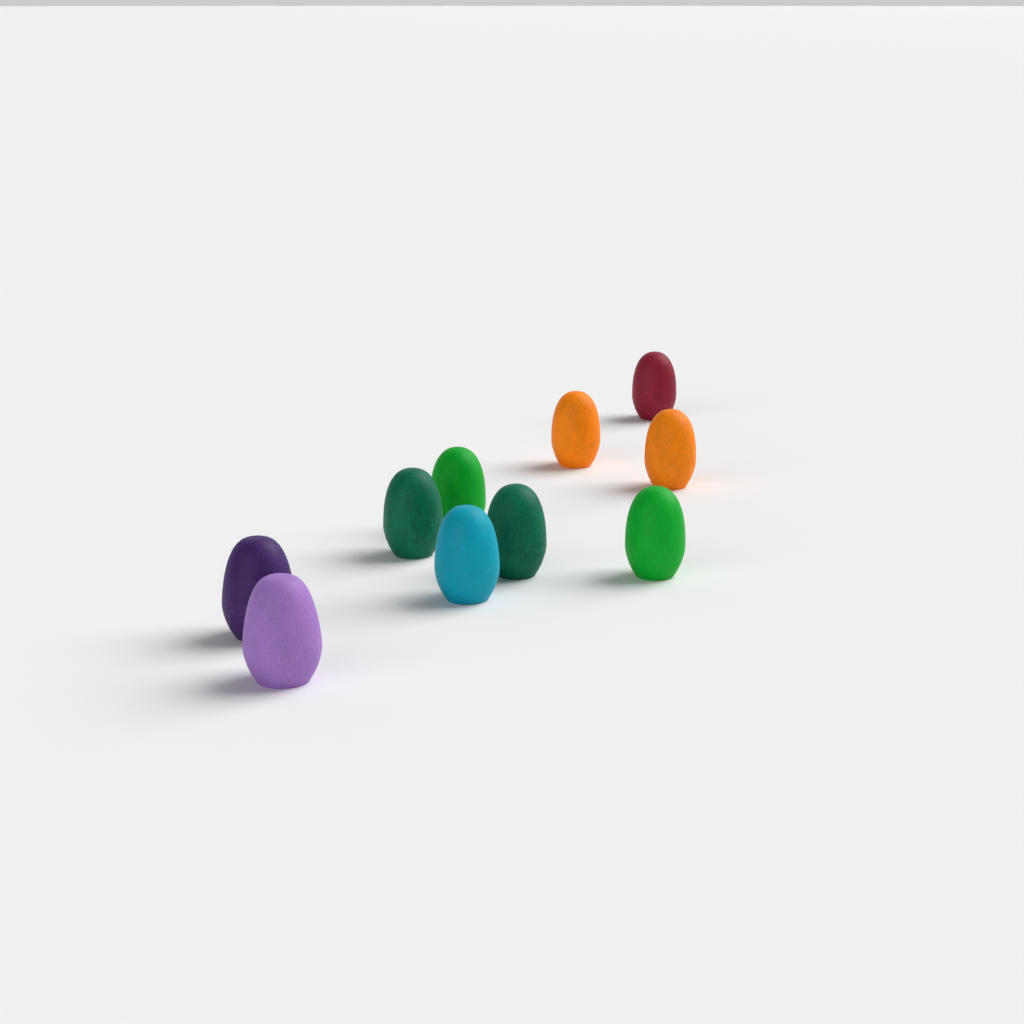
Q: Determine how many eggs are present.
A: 10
